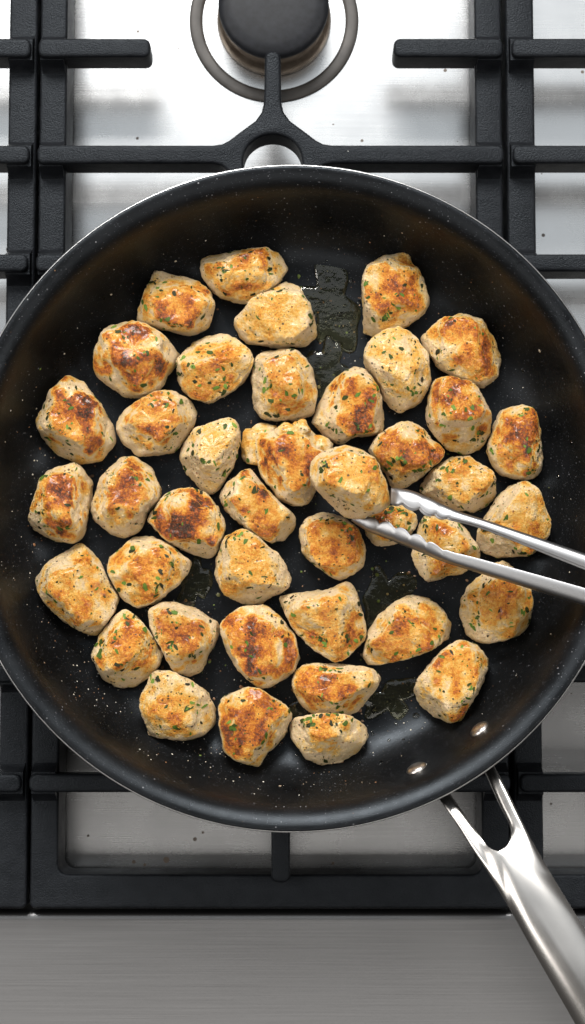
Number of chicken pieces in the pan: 41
